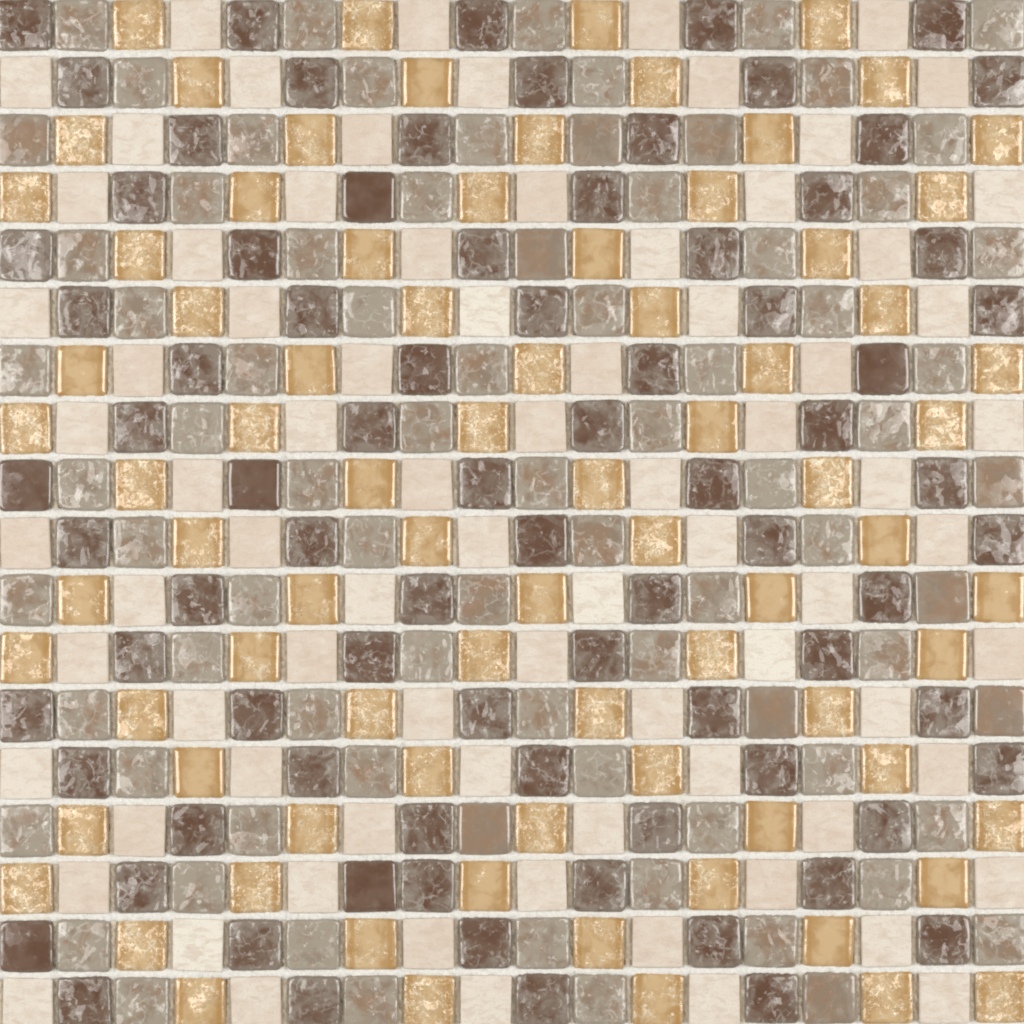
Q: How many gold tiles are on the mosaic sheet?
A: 81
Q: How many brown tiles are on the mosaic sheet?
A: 82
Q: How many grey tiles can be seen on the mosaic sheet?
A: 81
